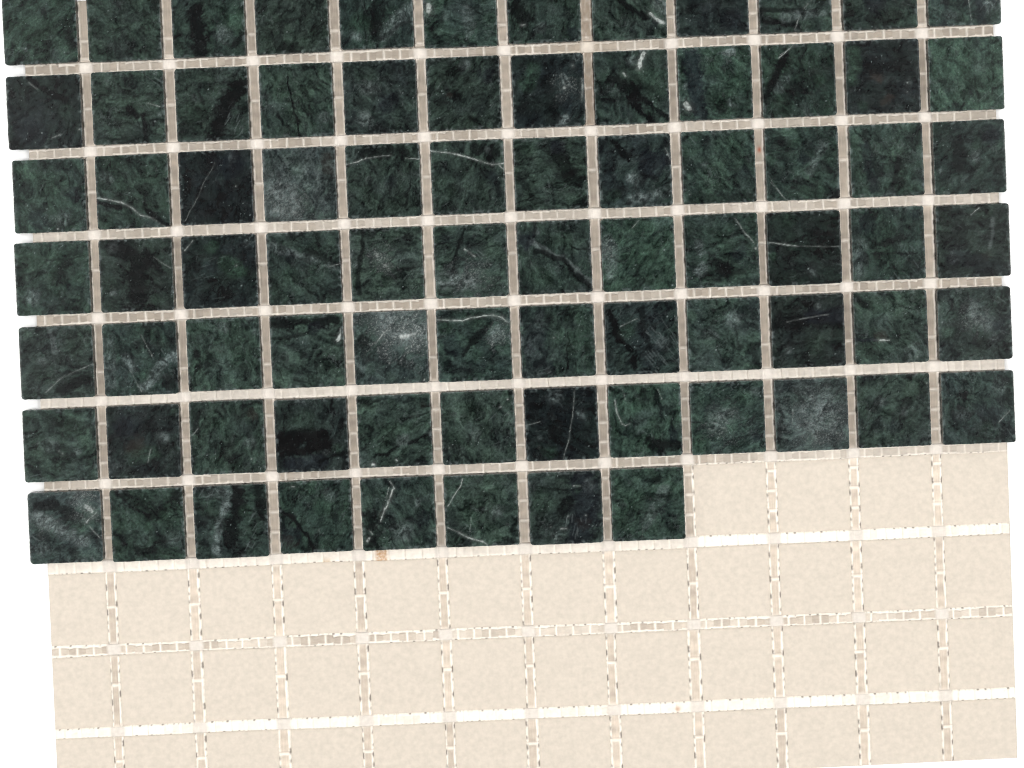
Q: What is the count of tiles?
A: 80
